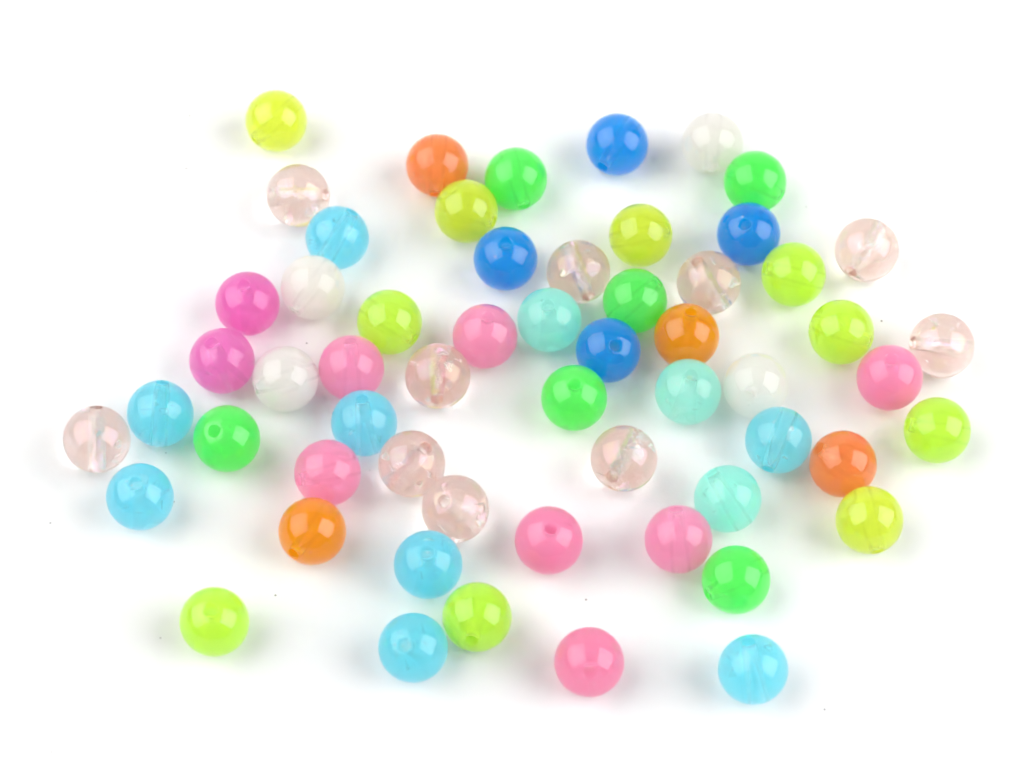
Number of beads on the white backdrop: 58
